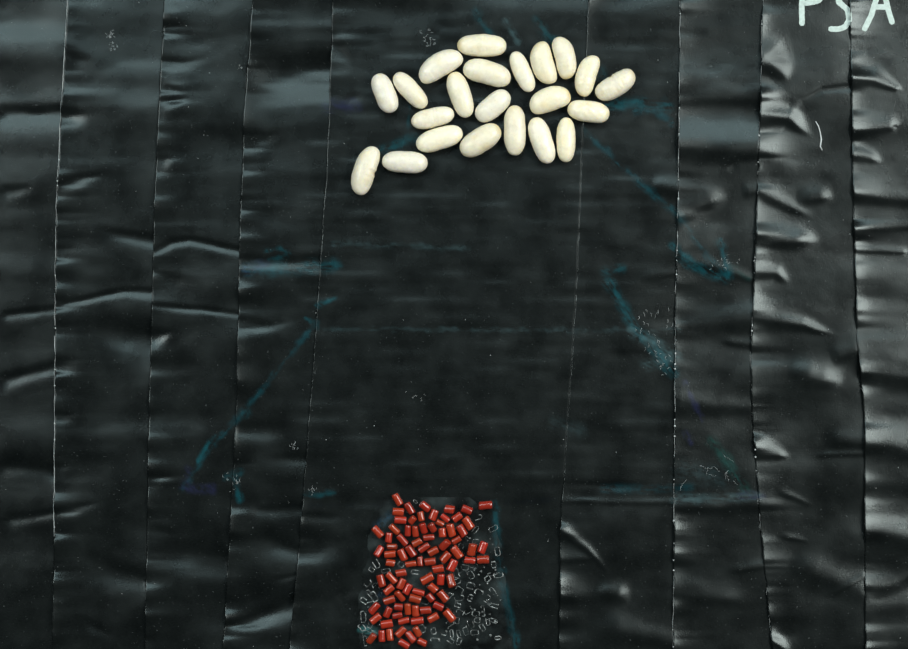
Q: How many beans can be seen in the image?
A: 22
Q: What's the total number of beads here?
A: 87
